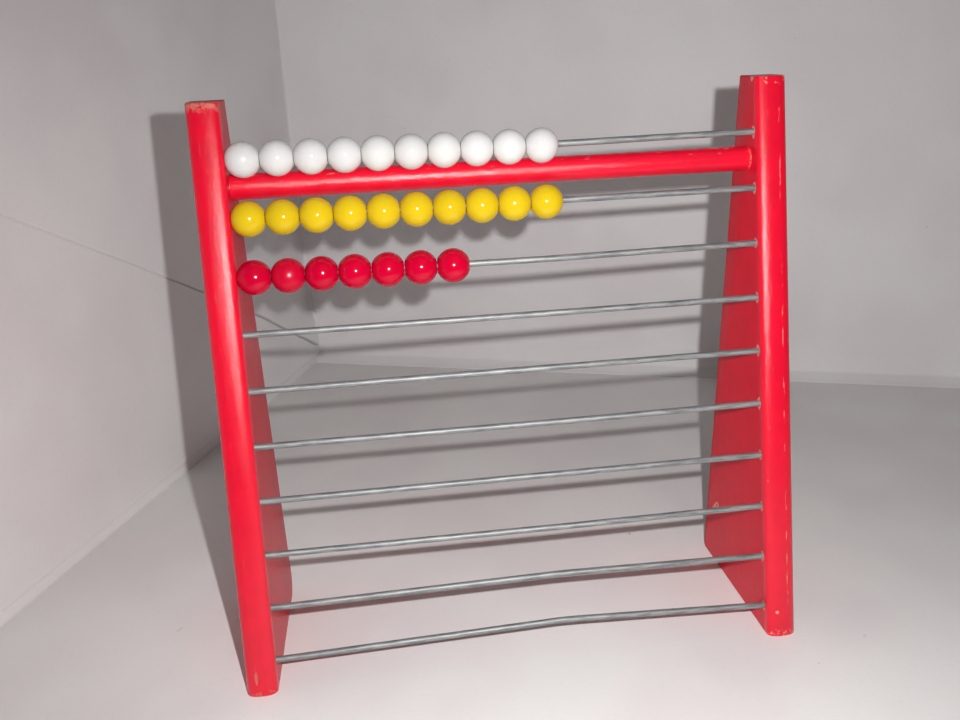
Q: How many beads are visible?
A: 27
